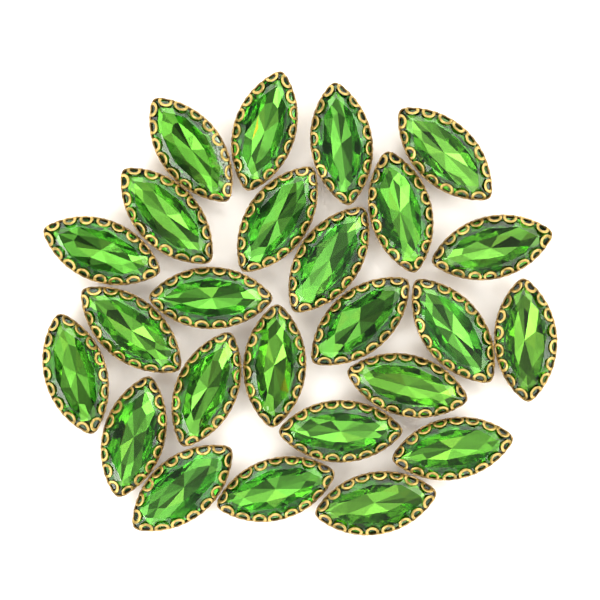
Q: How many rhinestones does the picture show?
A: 25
